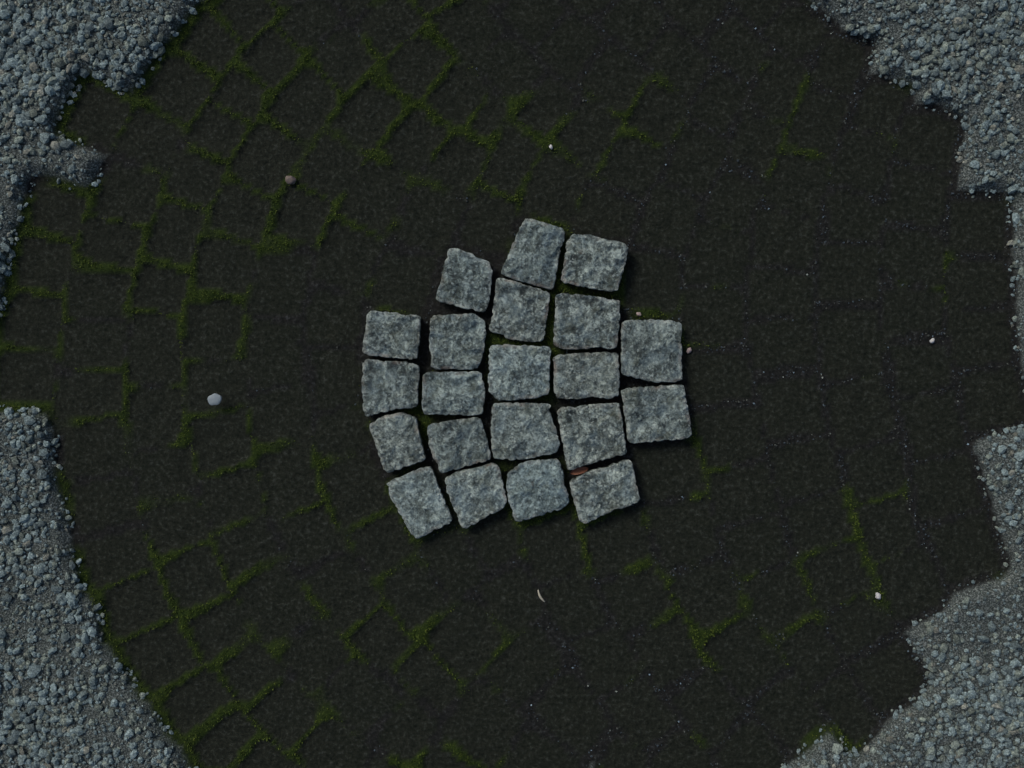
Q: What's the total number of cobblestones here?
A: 21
